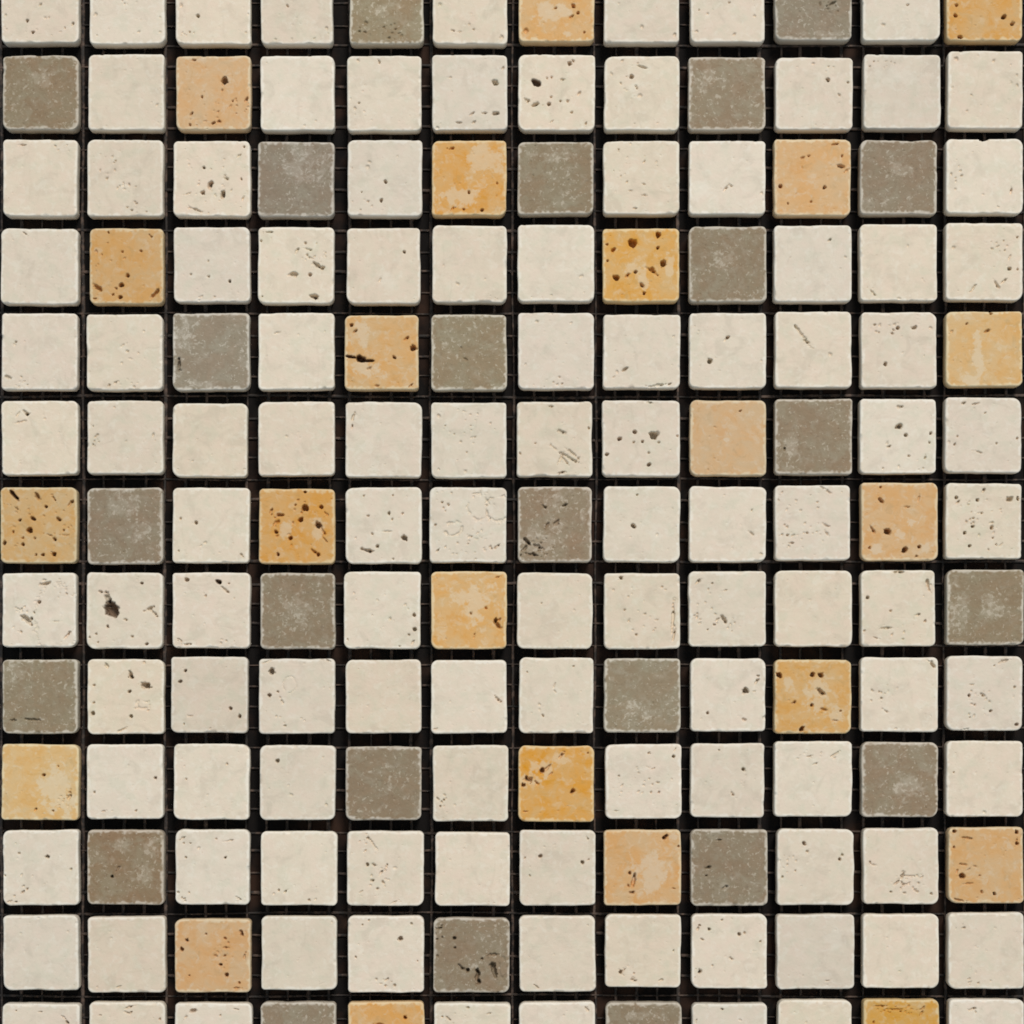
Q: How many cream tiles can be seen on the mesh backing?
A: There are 110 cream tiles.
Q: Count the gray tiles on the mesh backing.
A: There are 24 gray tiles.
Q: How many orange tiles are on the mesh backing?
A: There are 22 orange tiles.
